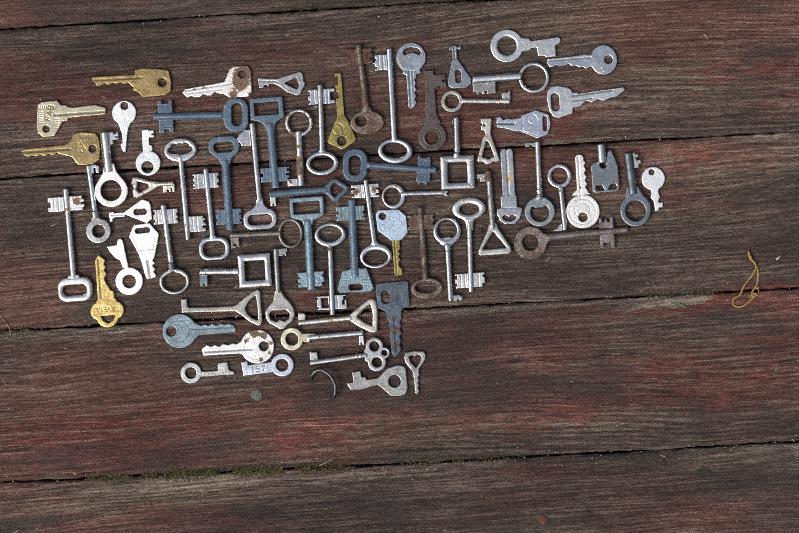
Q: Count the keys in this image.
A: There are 72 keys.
